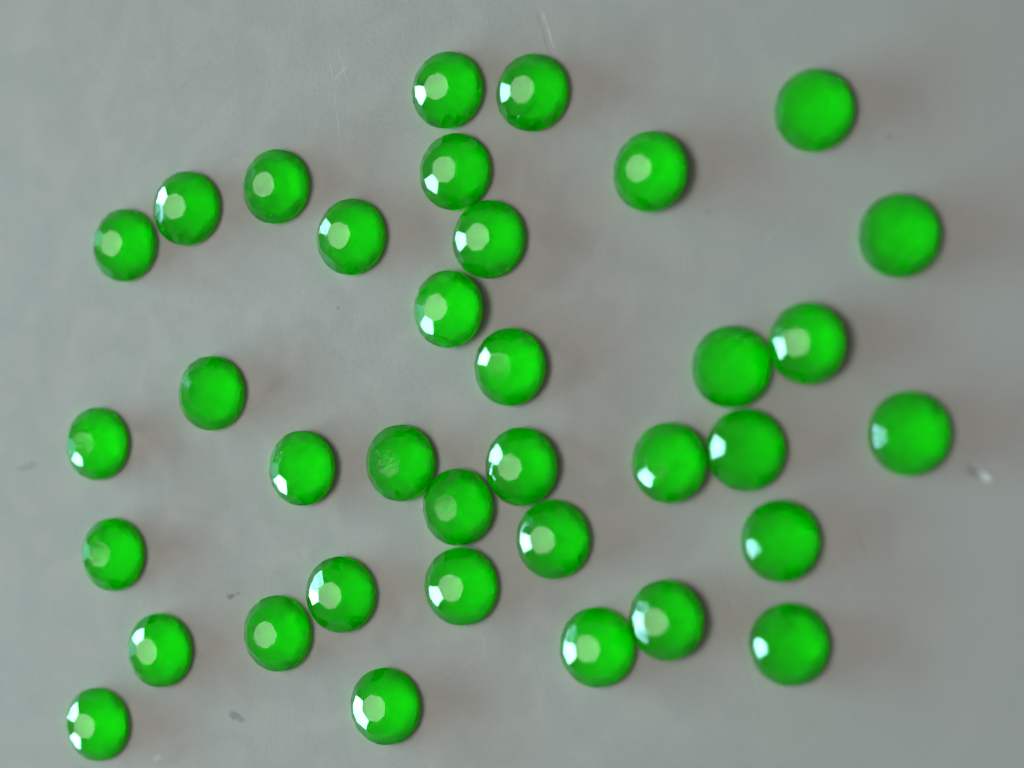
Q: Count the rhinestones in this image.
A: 36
